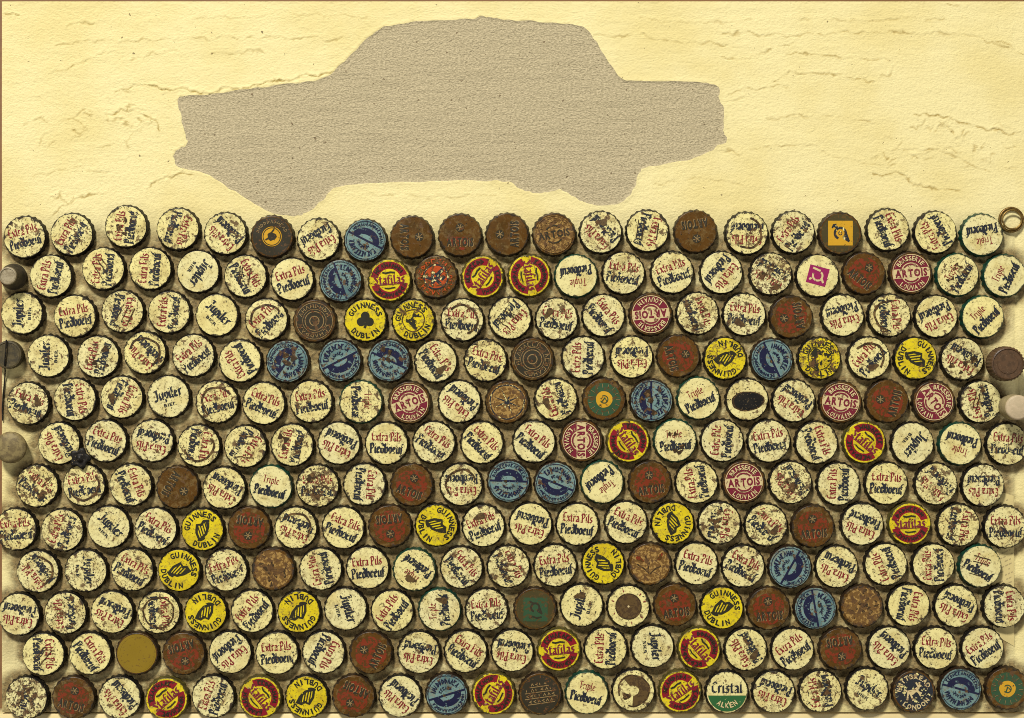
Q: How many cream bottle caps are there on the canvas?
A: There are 171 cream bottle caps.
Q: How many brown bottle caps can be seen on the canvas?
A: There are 44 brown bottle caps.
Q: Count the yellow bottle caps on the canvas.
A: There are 26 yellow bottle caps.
